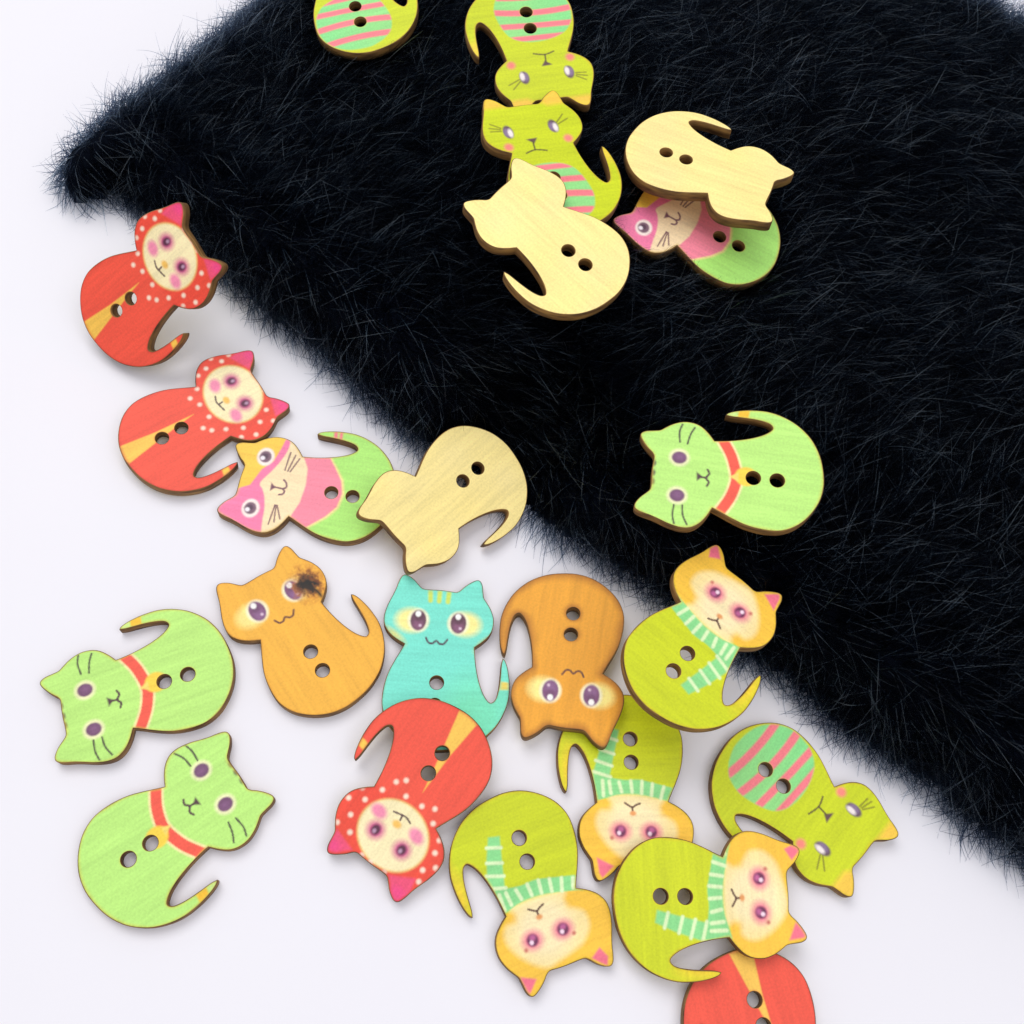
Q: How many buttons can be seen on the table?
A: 23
